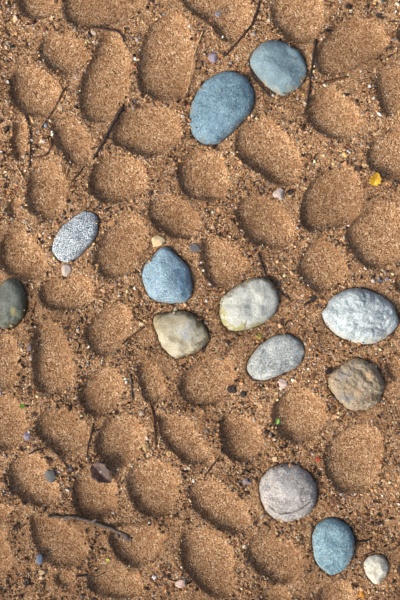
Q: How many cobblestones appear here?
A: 13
